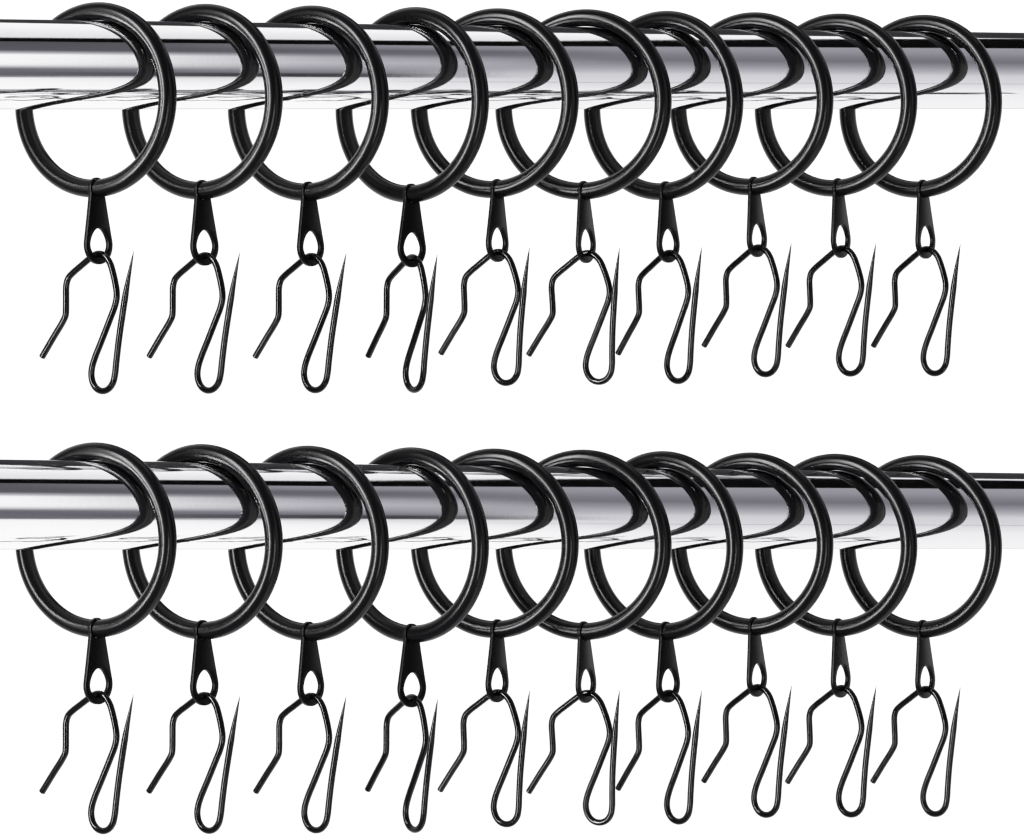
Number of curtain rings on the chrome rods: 20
